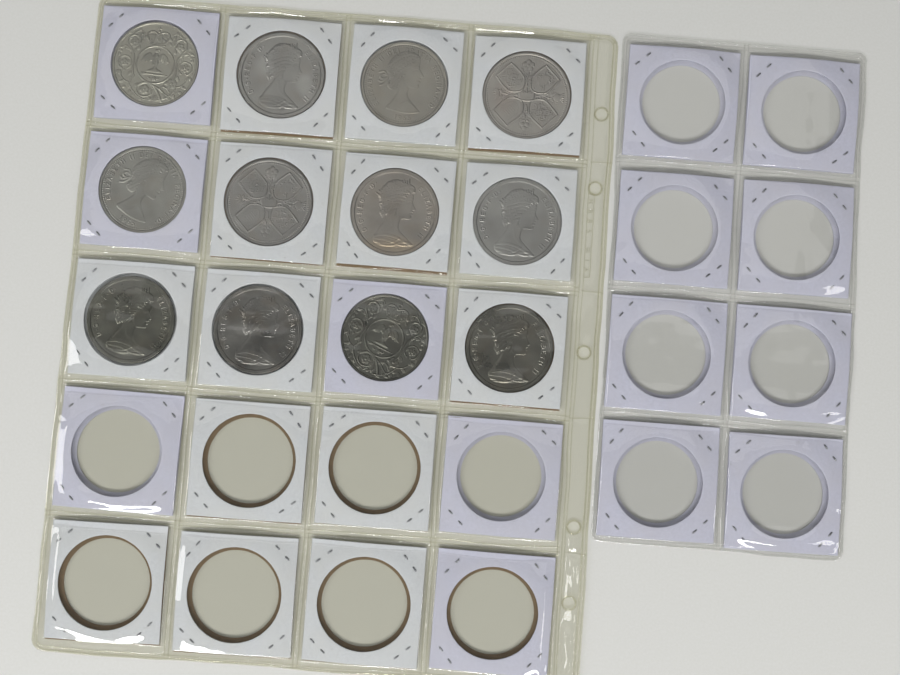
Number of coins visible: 12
